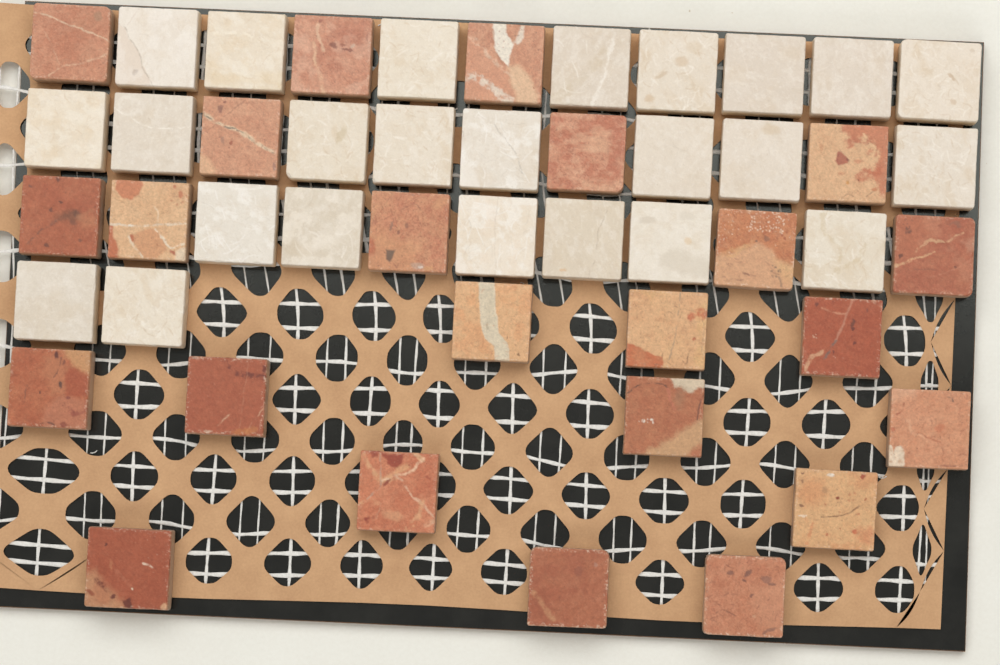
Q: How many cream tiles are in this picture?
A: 24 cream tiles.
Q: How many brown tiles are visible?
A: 23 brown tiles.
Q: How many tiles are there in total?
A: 47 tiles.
